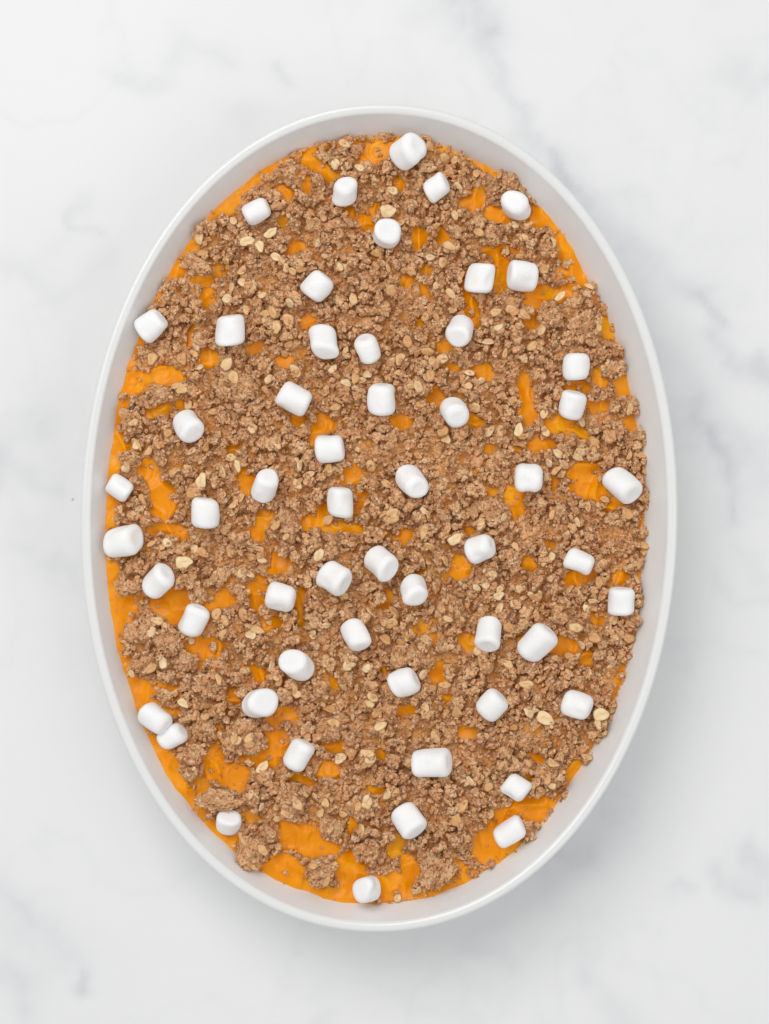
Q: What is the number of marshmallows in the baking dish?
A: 55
